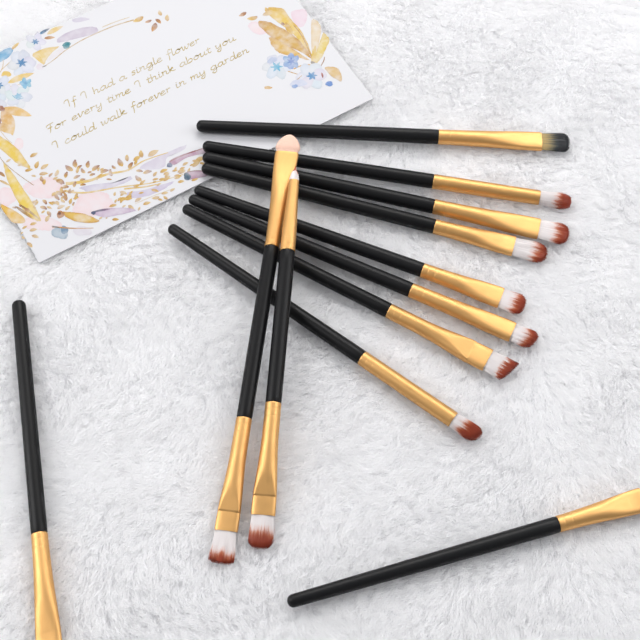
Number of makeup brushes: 12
